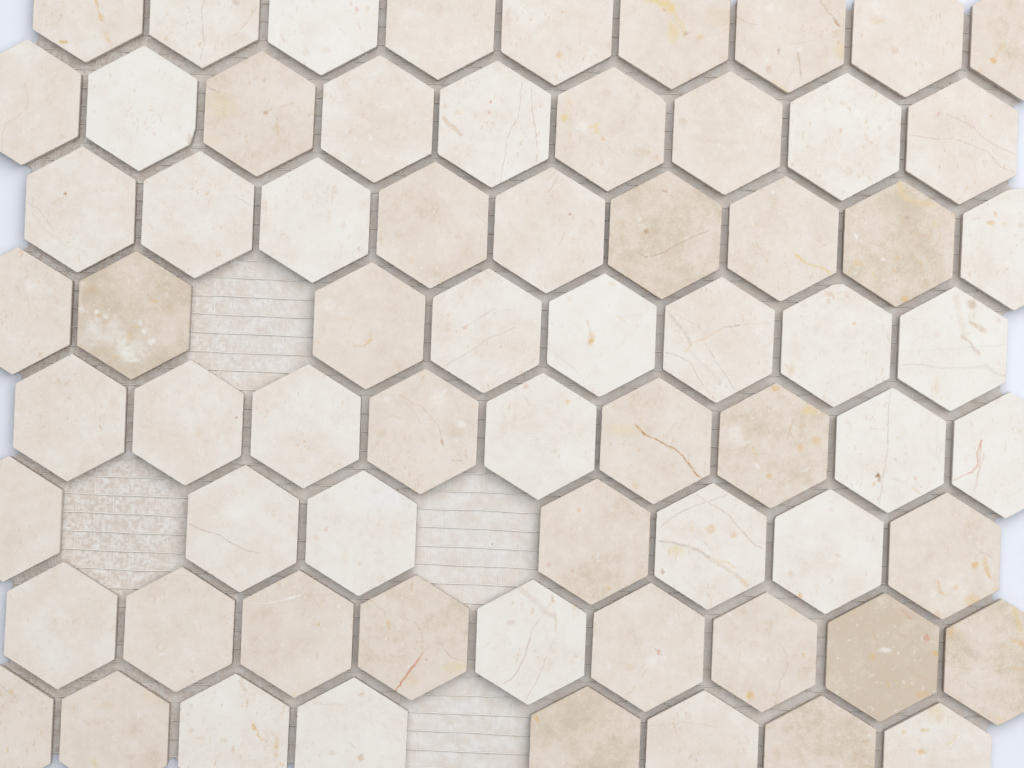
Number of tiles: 68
